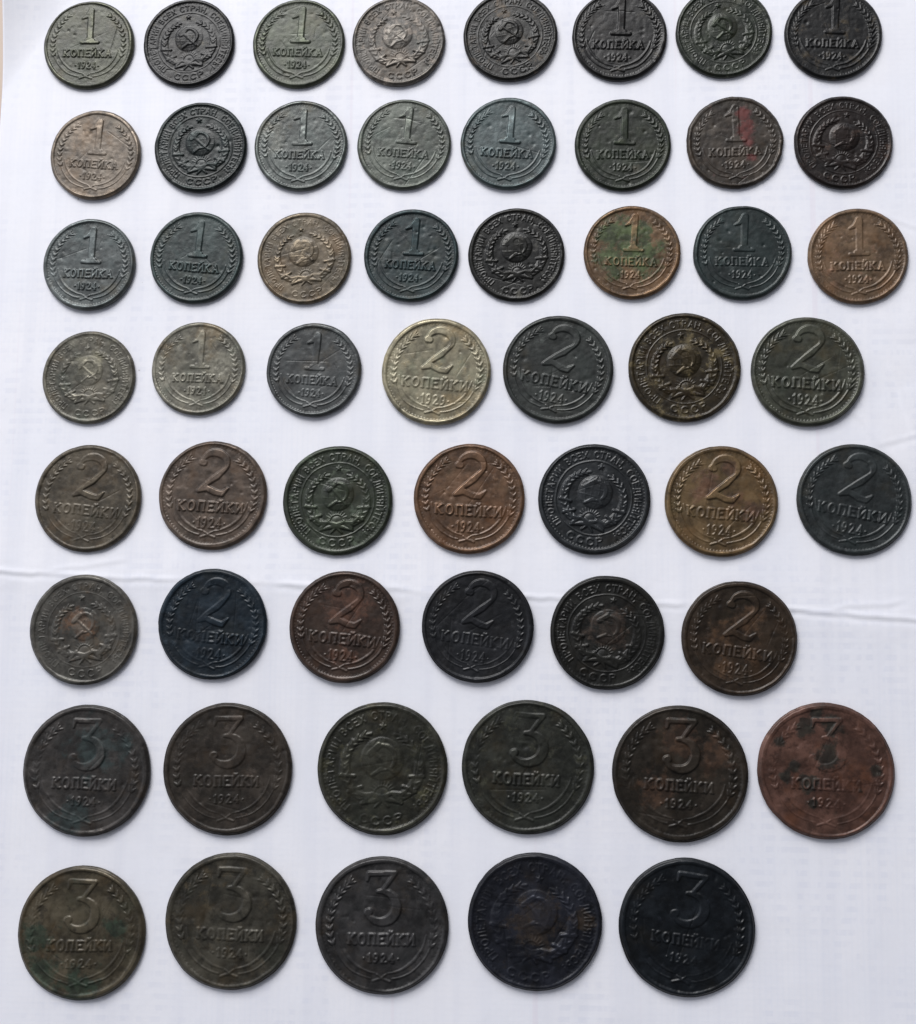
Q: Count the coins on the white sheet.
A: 55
